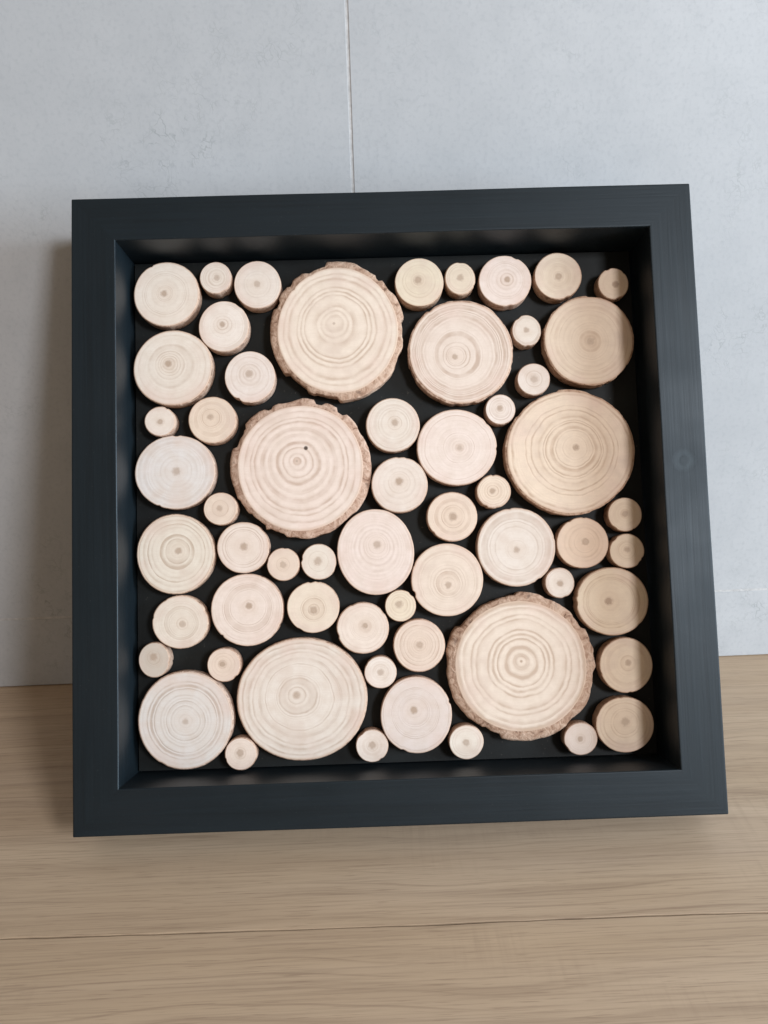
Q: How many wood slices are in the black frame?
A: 59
